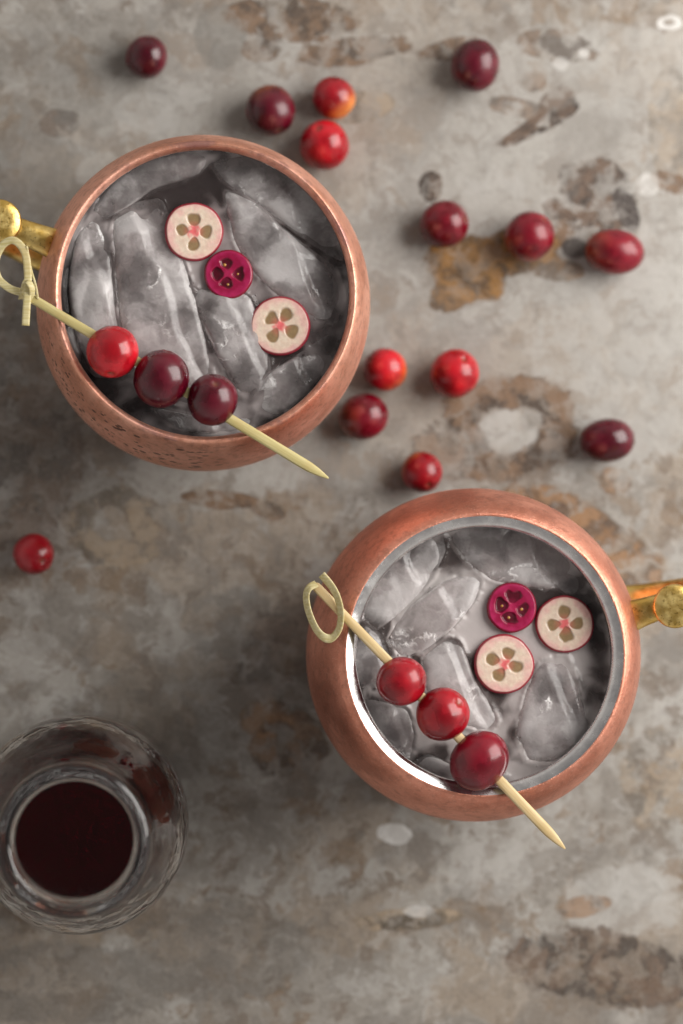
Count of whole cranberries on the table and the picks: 20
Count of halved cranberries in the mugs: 6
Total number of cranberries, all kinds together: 26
